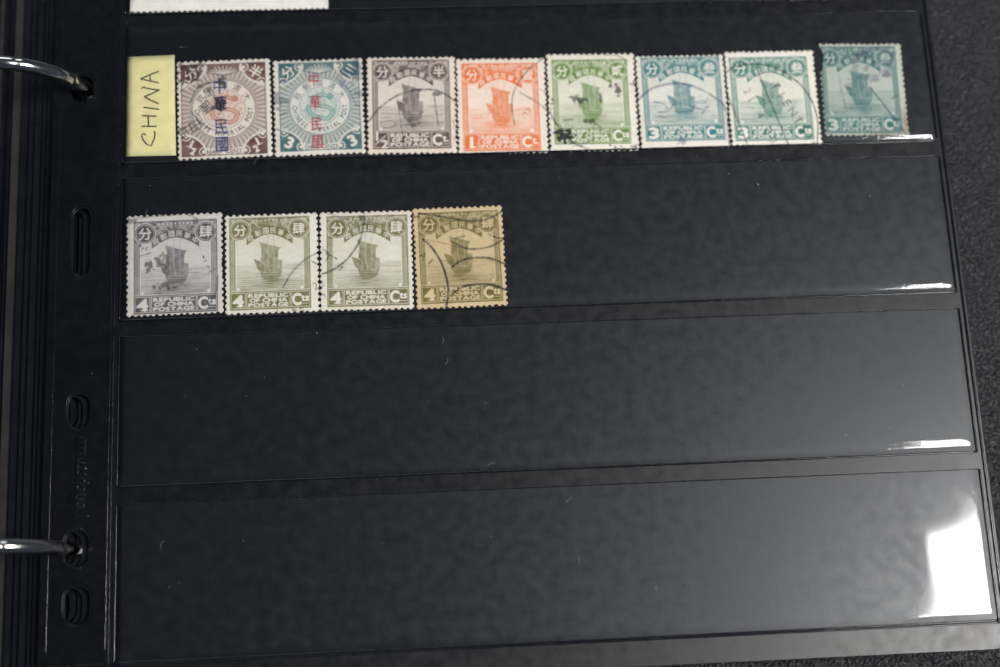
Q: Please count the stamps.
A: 12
